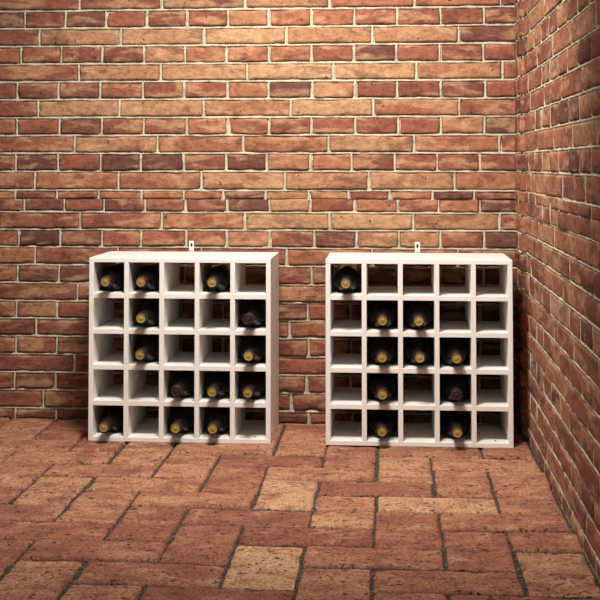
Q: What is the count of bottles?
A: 23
